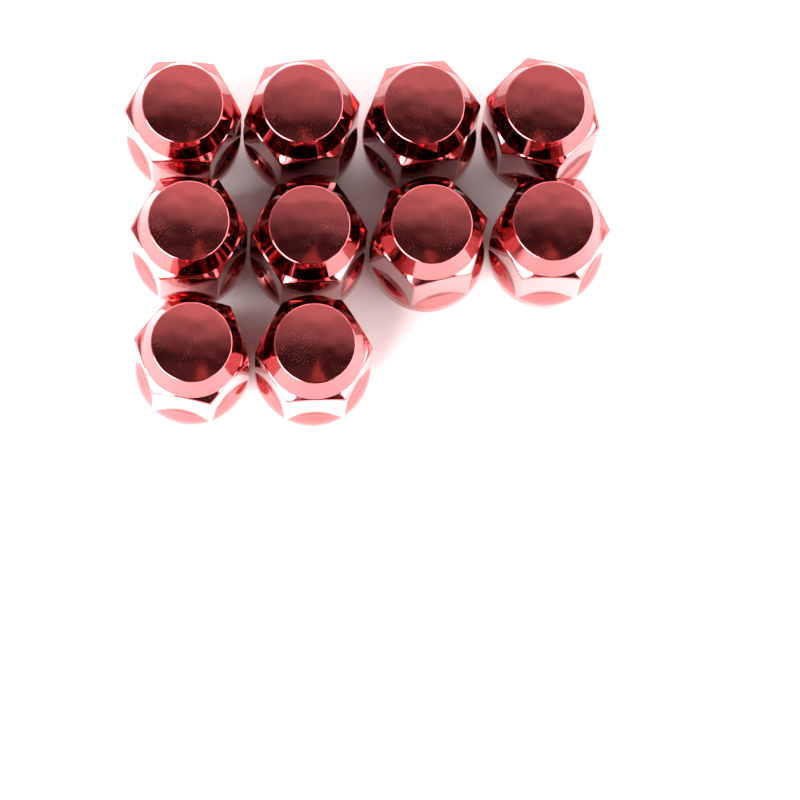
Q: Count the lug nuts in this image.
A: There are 10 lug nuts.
